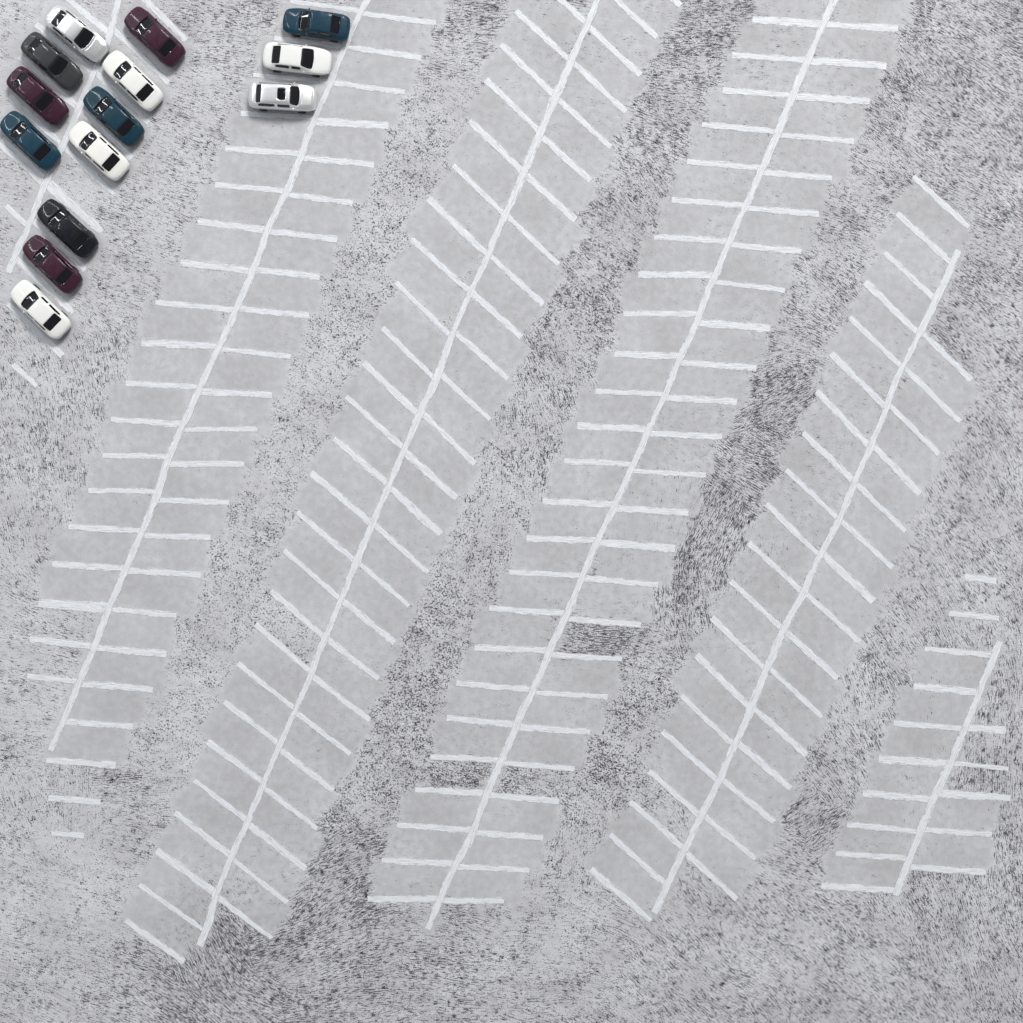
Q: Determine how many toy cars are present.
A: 14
